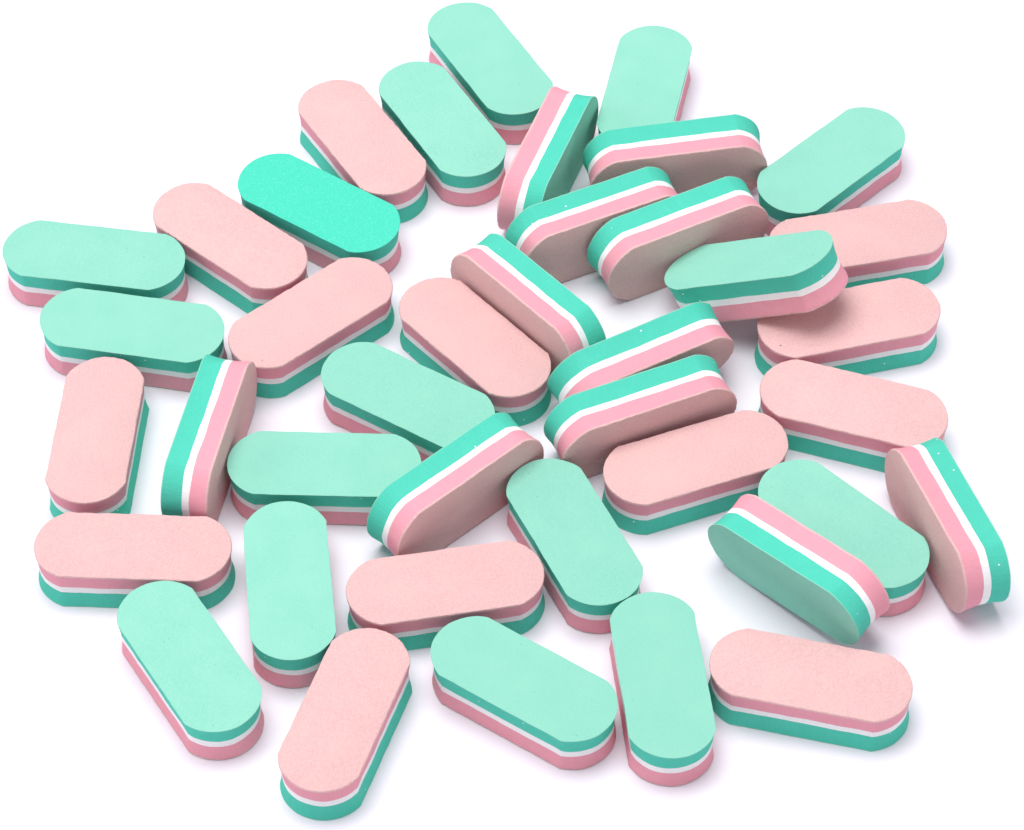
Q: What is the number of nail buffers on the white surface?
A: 40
